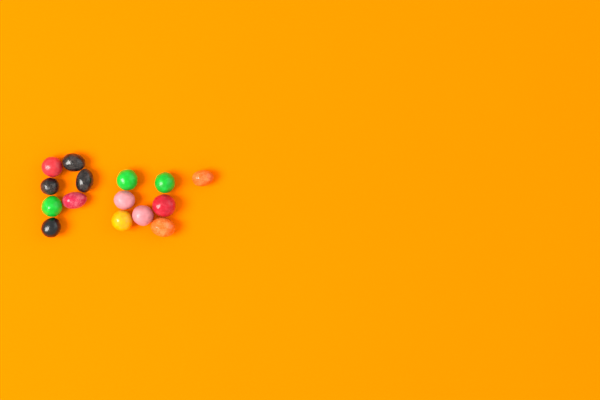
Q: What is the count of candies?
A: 15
